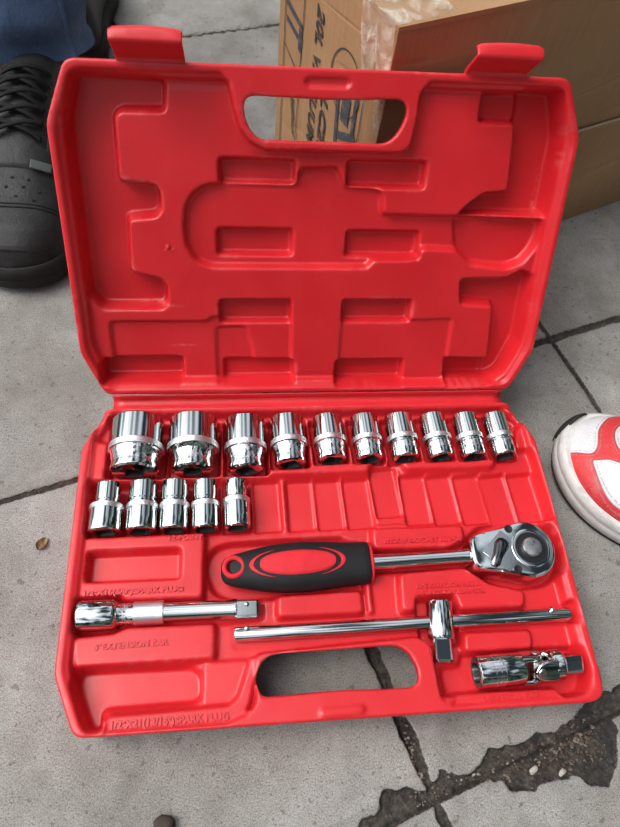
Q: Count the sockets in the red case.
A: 15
